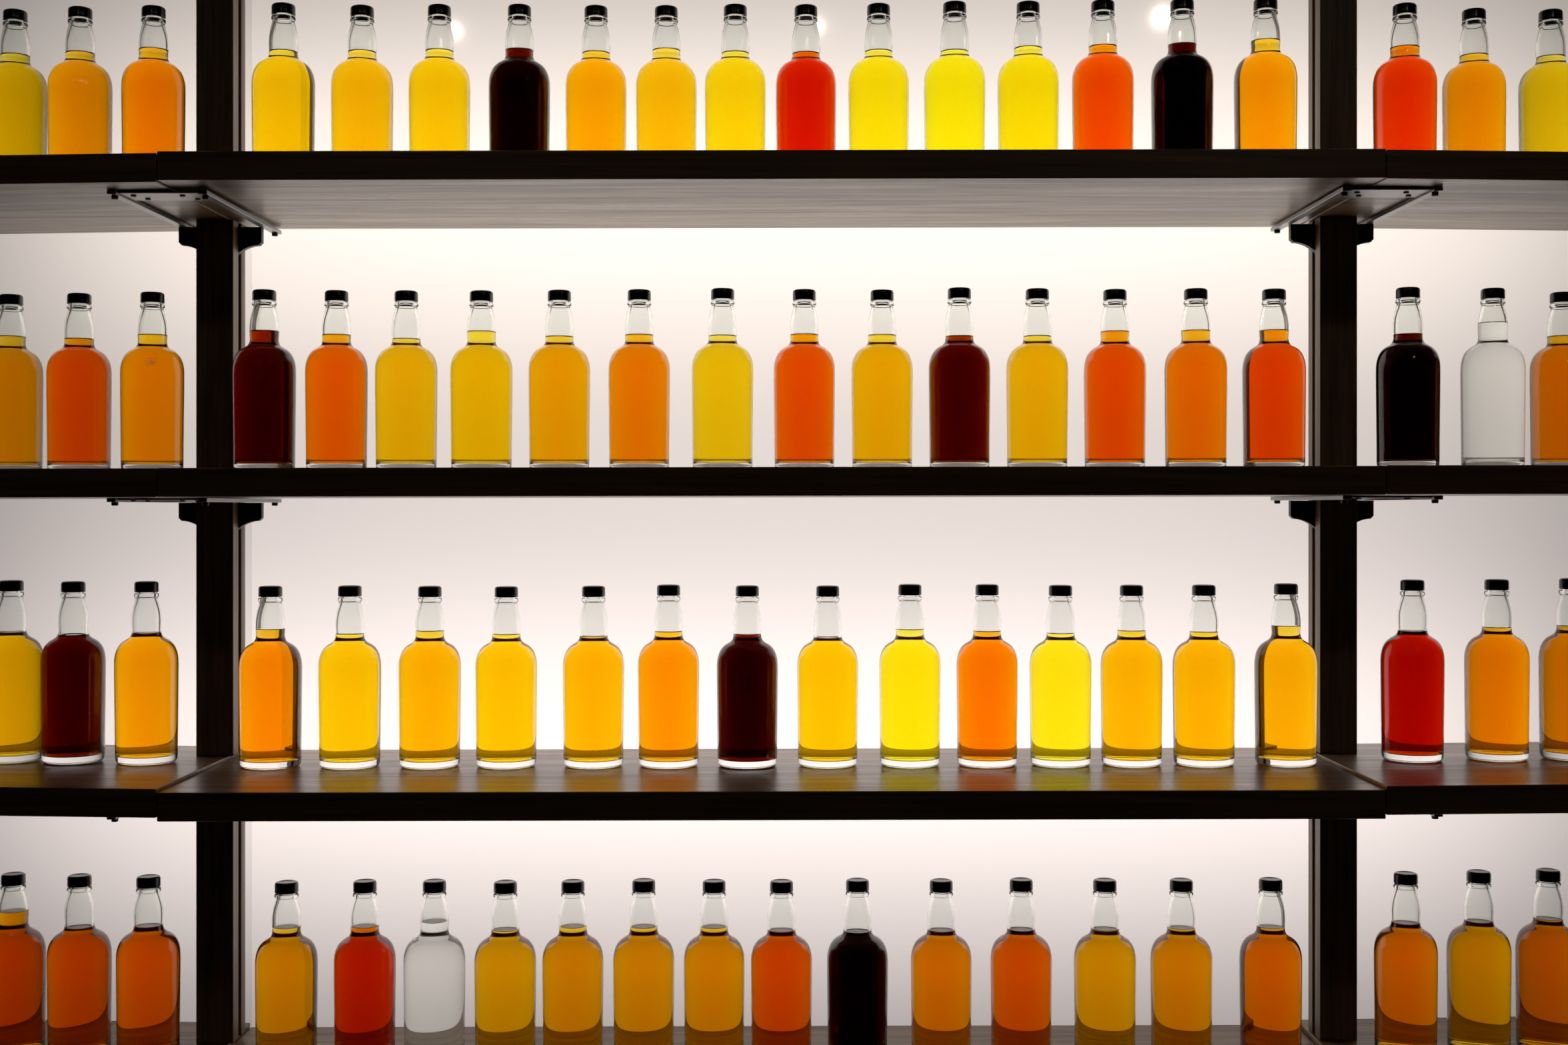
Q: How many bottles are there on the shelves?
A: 80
